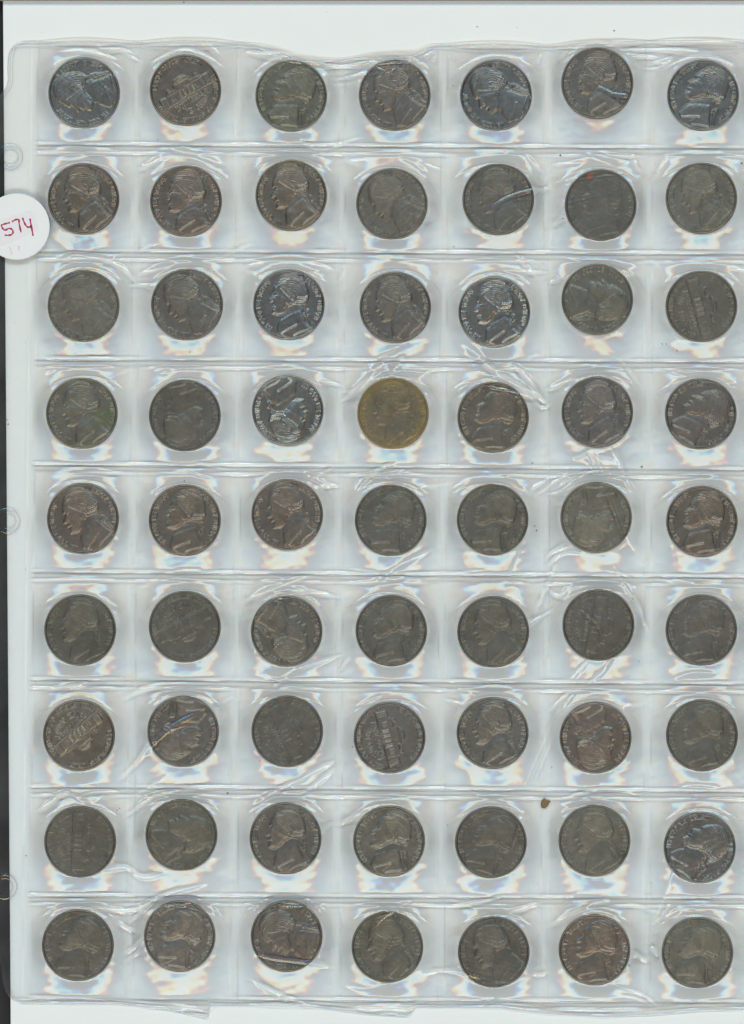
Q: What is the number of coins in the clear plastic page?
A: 63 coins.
